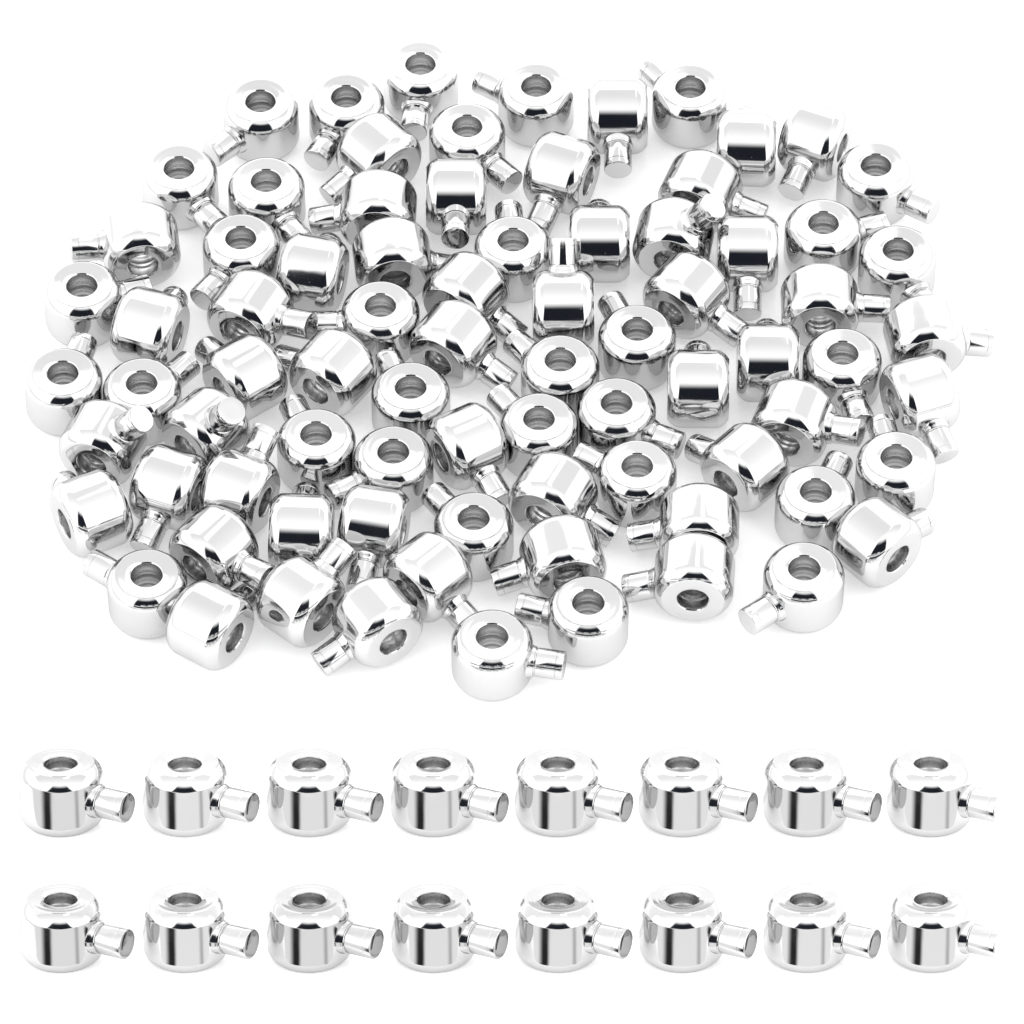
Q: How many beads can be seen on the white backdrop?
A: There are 96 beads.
